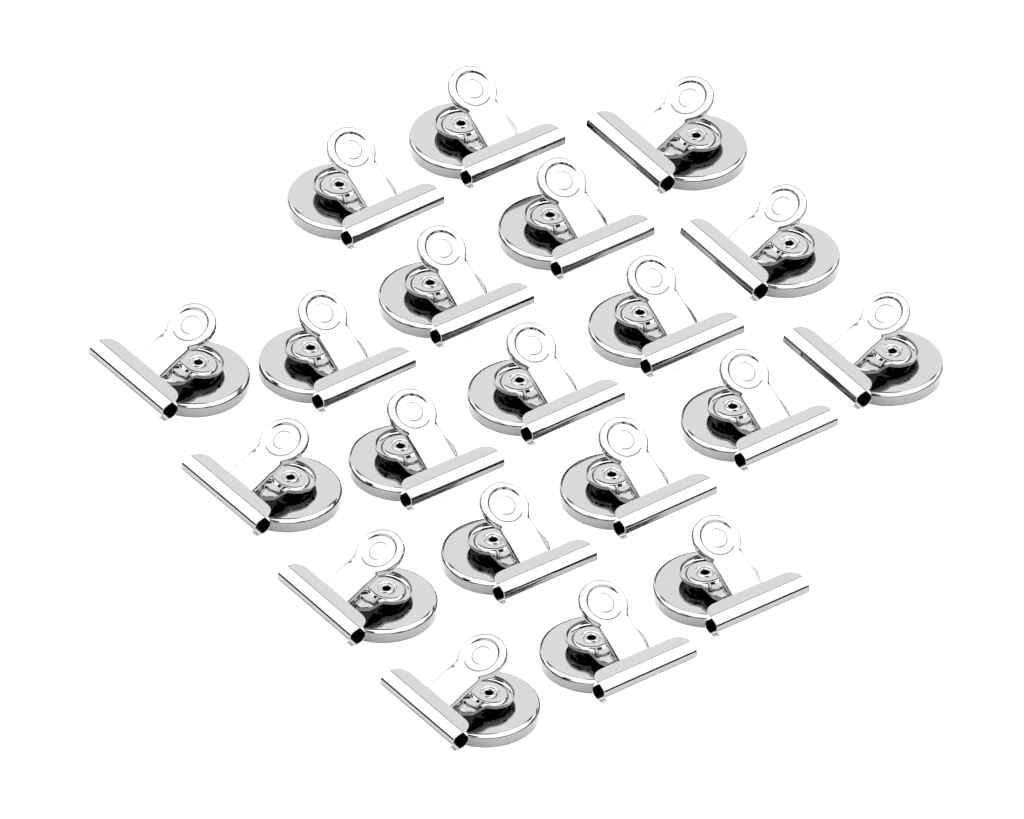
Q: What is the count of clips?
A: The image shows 20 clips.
